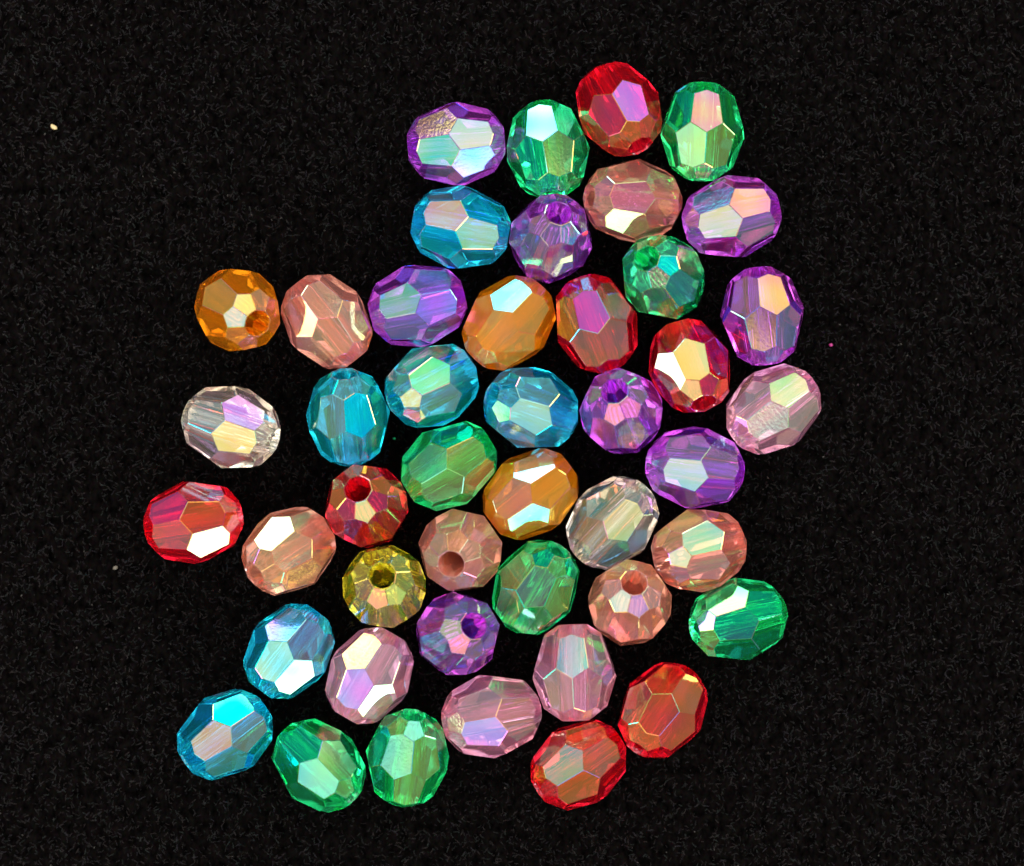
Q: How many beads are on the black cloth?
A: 45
